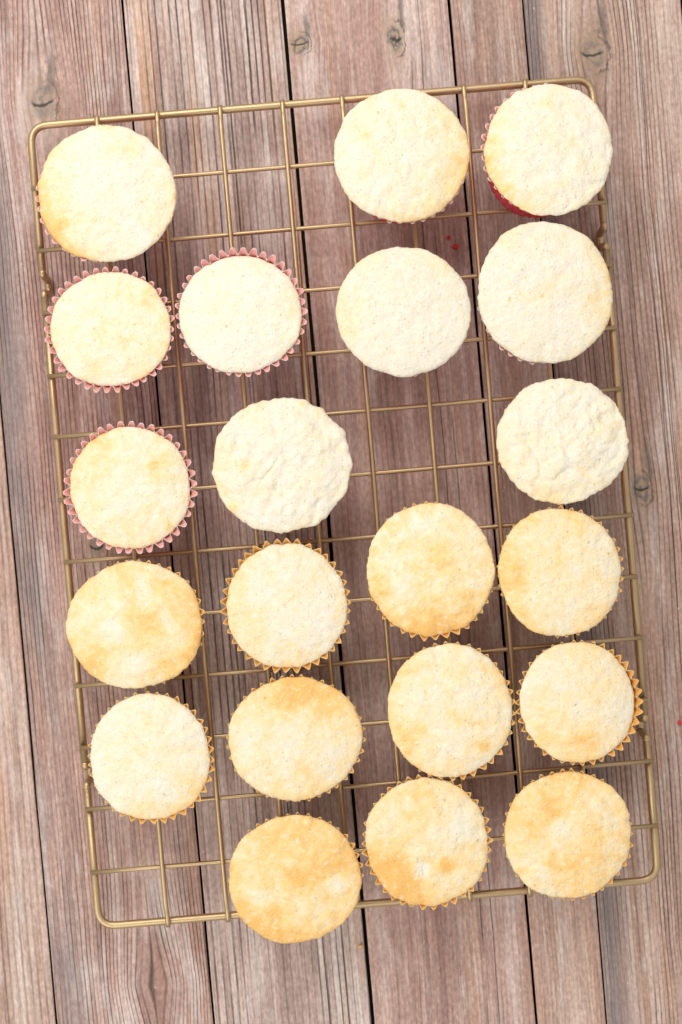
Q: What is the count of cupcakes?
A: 21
